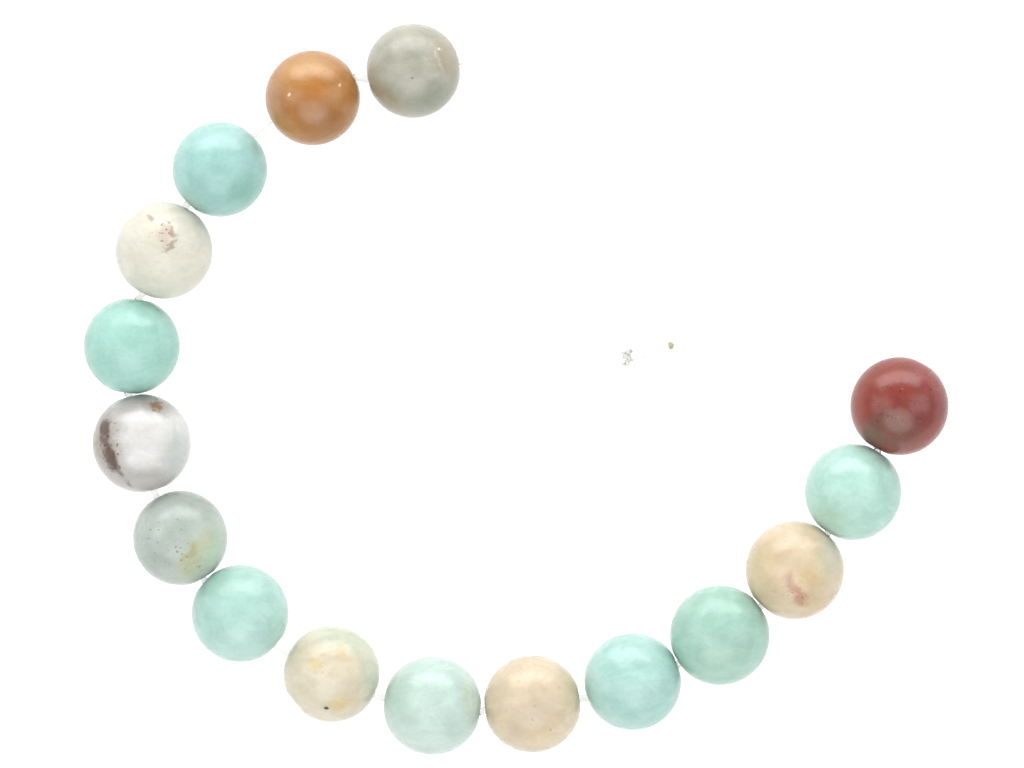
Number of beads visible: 16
